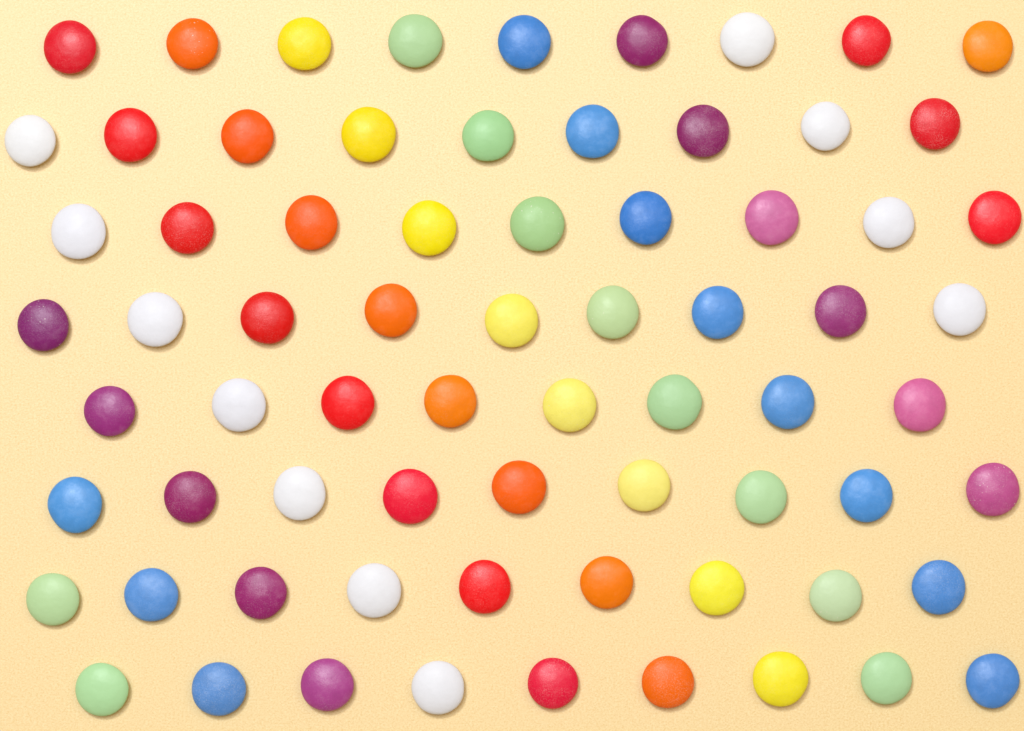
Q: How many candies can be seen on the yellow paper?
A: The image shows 71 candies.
